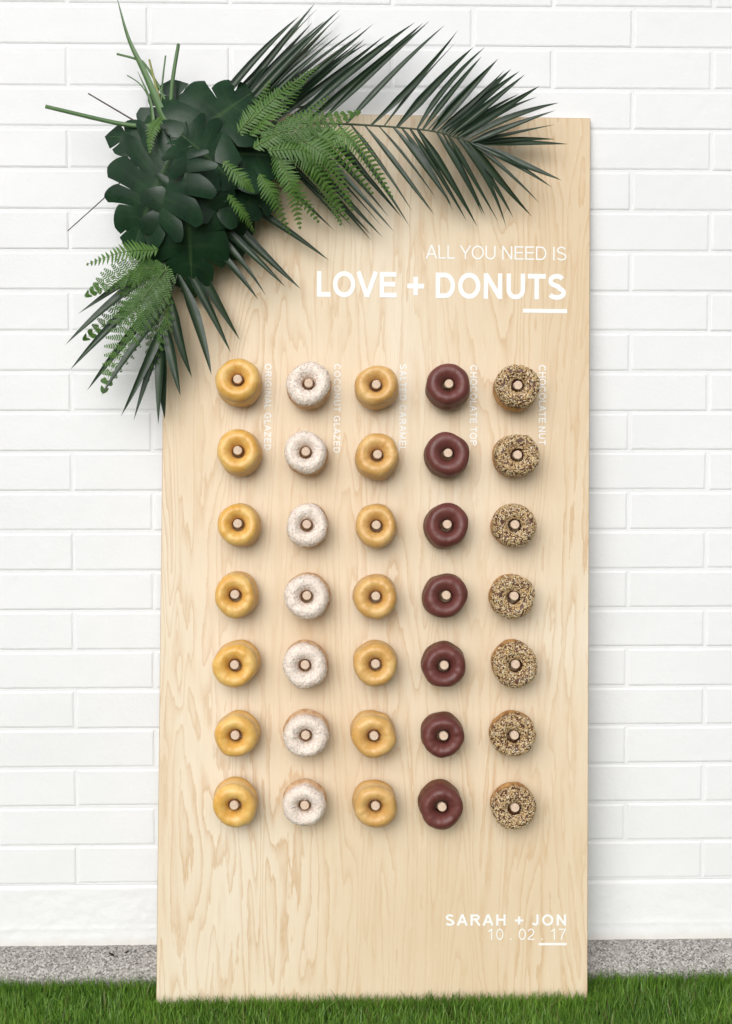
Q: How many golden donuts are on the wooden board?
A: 14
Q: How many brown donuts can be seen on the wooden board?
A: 7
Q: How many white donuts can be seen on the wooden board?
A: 7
